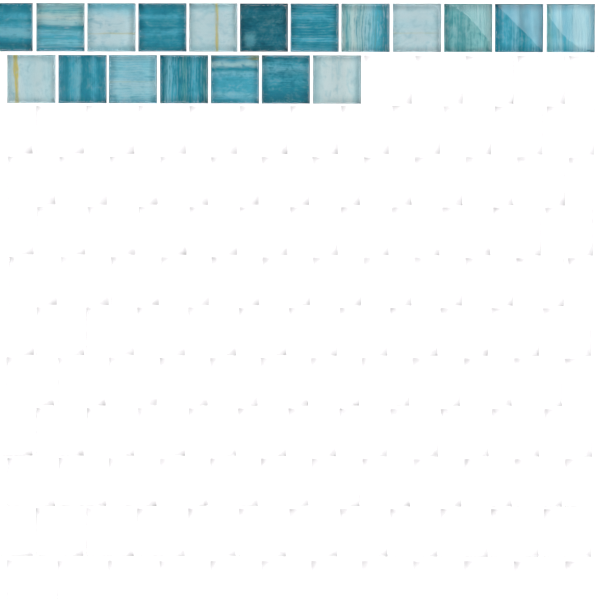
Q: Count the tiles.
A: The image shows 19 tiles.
